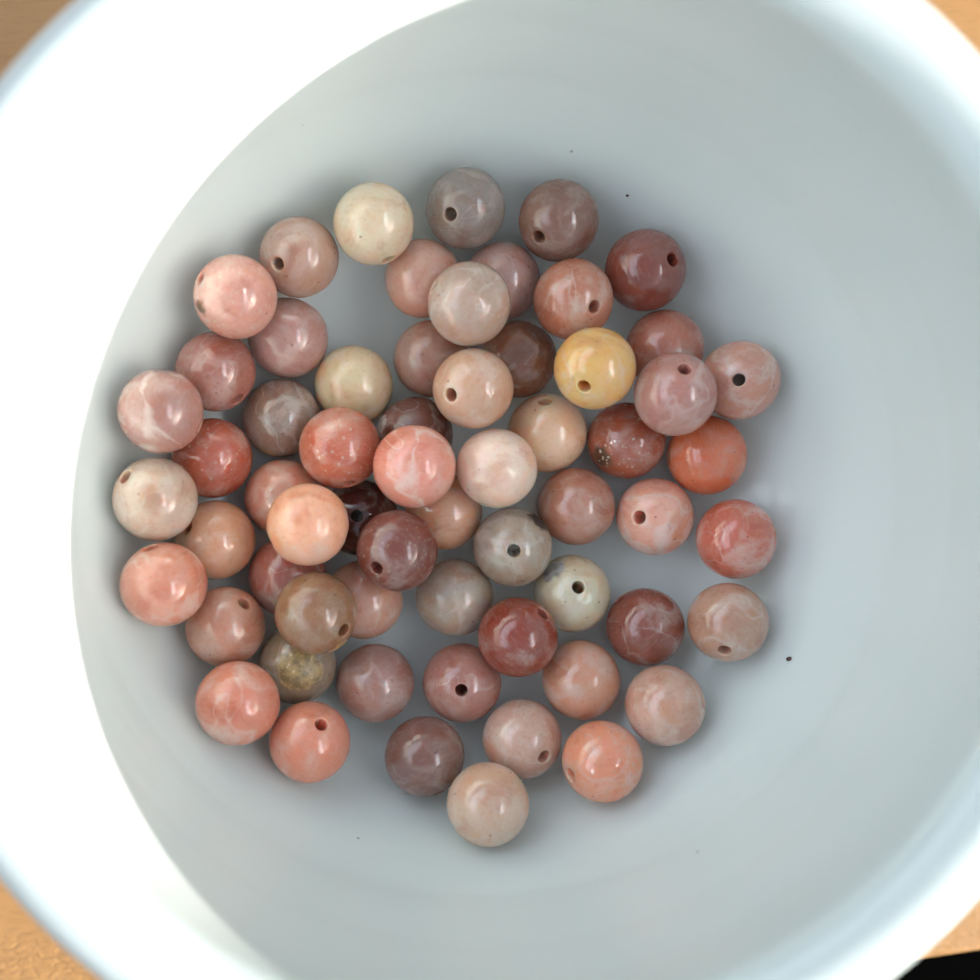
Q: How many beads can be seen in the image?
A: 62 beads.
